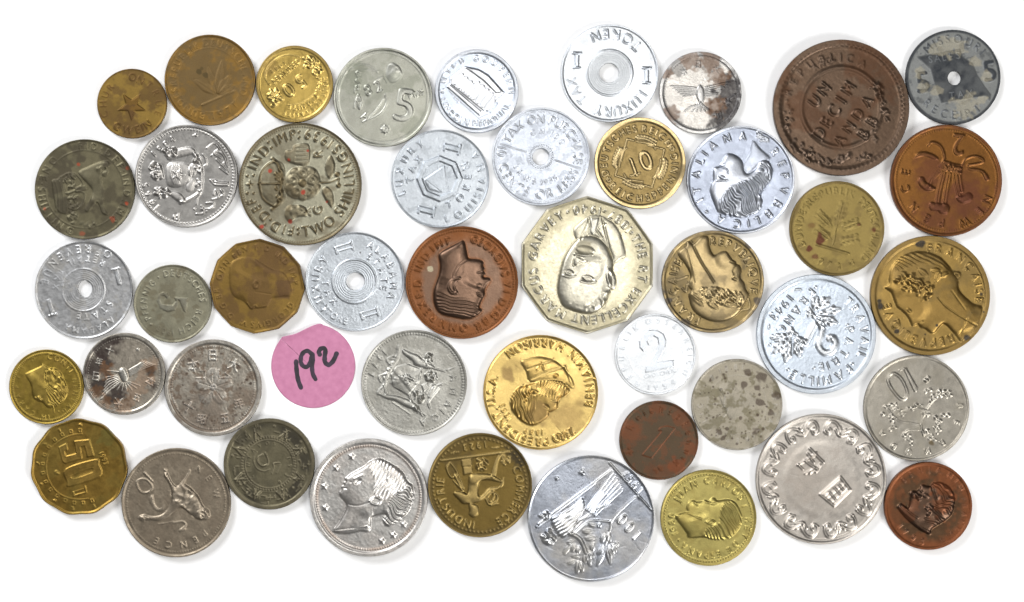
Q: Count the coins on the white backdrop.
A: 45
